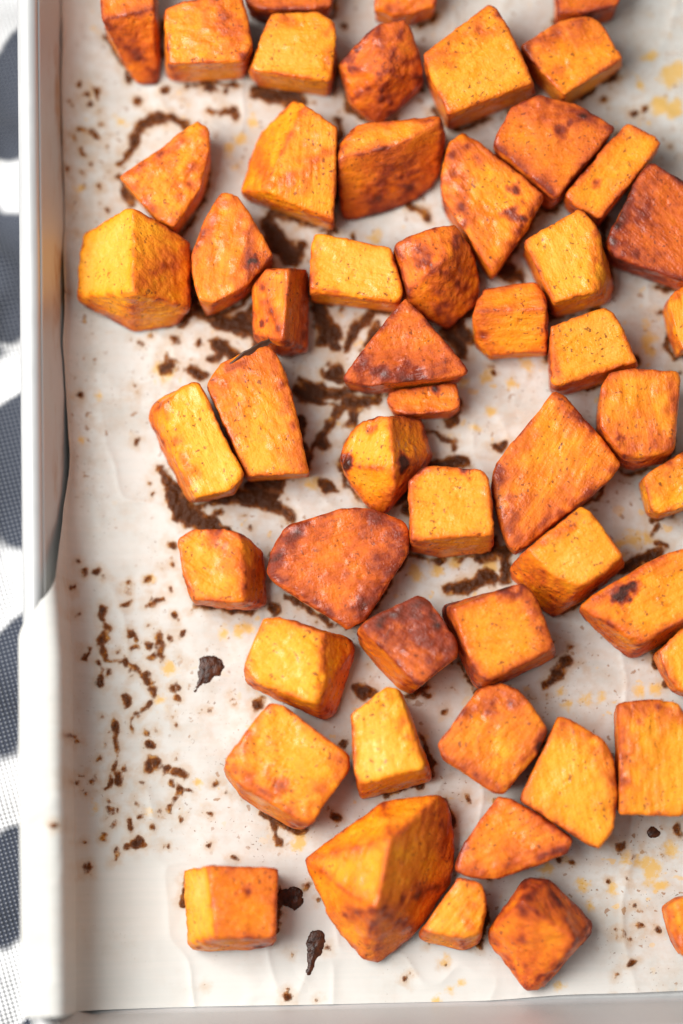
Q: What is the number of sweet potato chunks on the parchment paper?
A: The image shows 53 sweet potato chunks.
